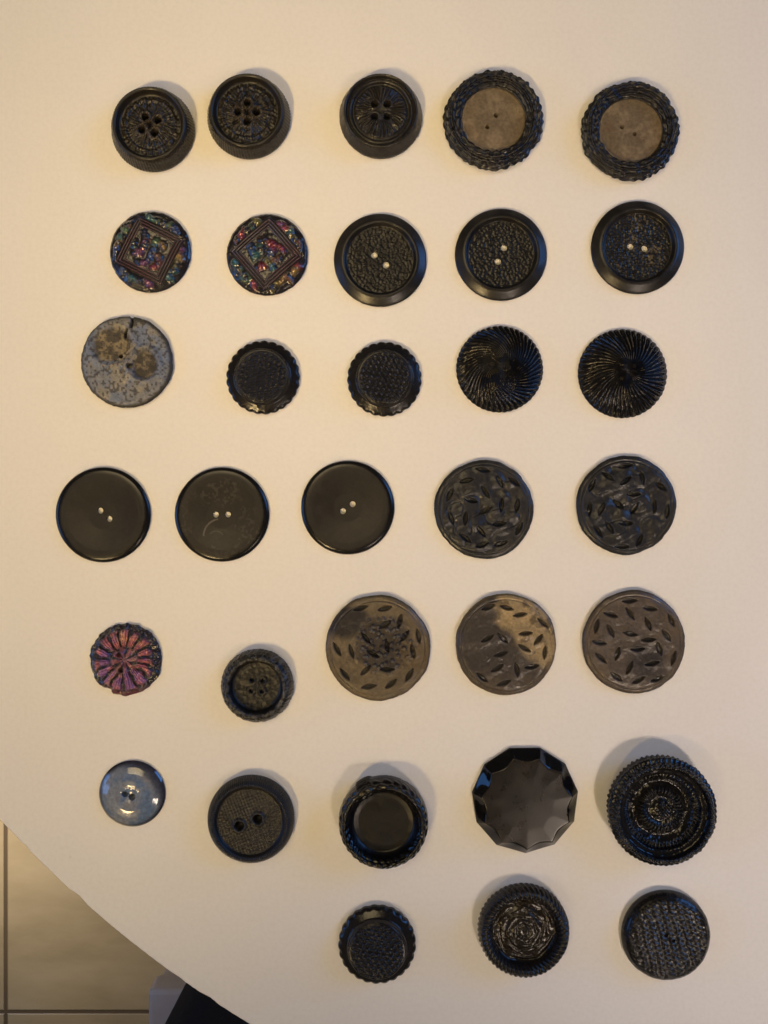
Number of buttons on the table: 33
